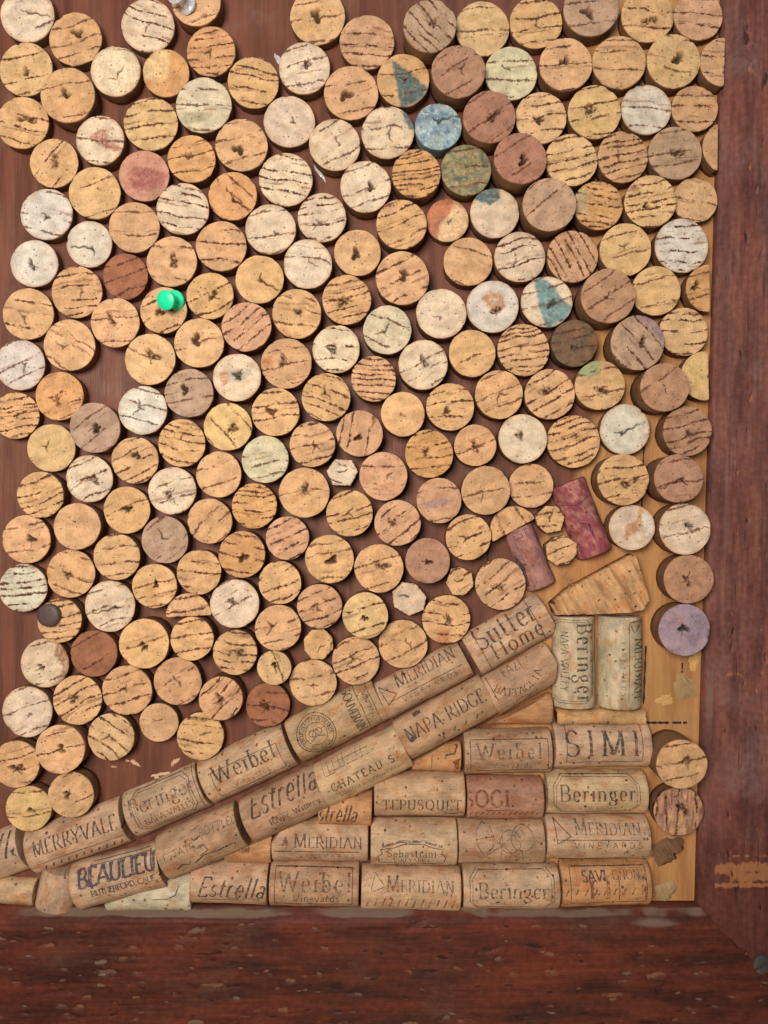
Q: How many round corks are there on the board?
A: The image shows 200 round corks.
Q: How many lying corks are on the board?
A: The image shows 39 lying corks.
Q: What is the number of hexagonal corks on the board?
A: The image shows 6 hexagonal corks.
